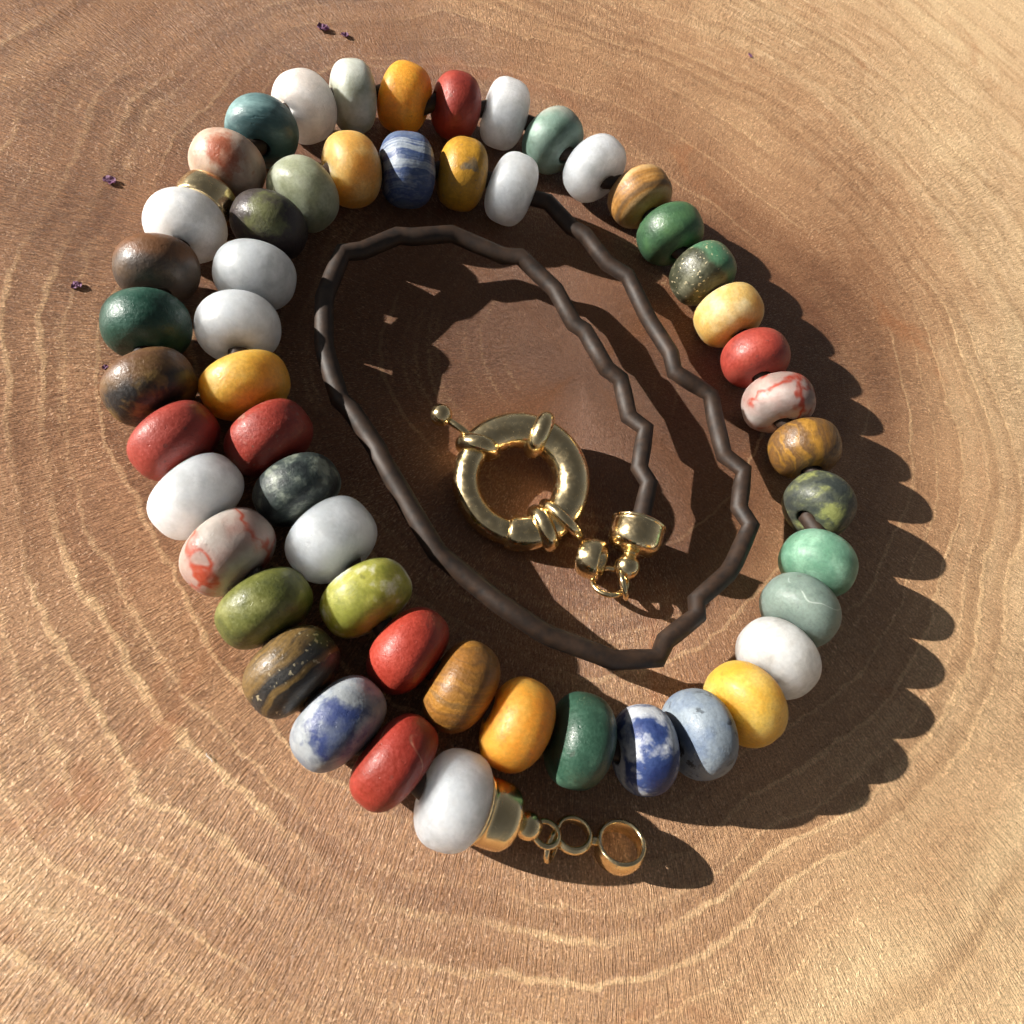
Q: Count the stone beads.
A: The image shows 52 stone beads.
